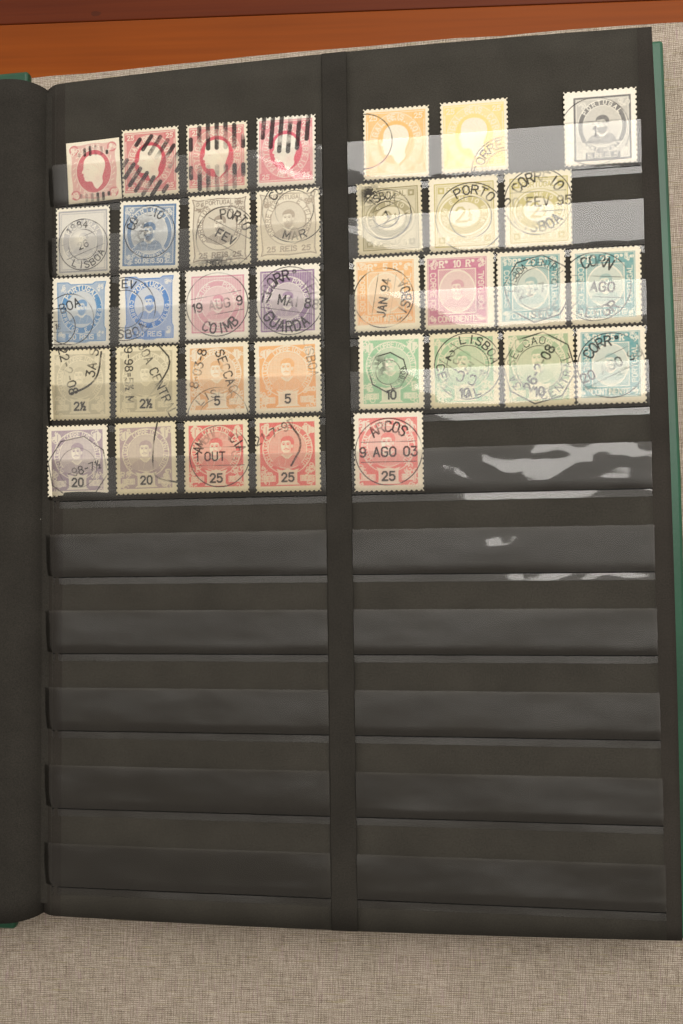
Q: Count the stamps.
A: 35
